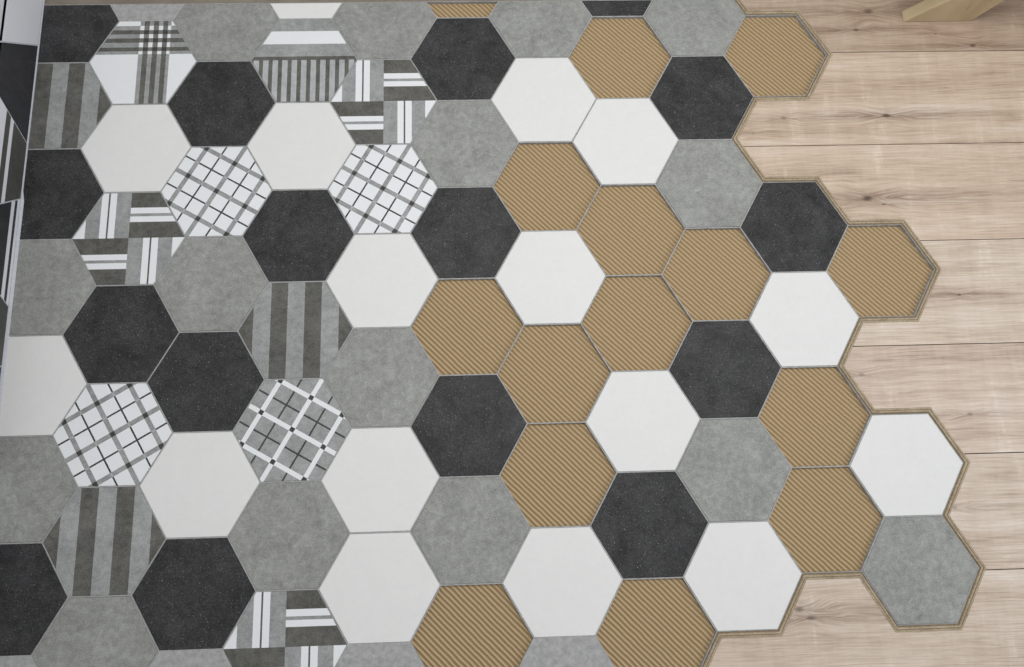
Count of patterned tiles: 12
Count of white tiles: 16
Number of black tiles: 16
